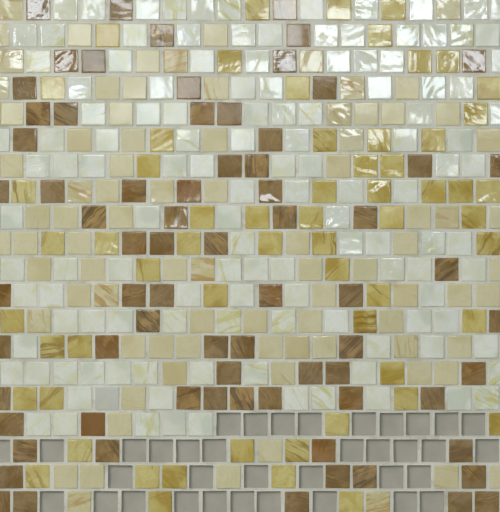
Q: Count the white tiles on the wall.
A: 127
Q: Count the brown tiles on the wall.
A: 73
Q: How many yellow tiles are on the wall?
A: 60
